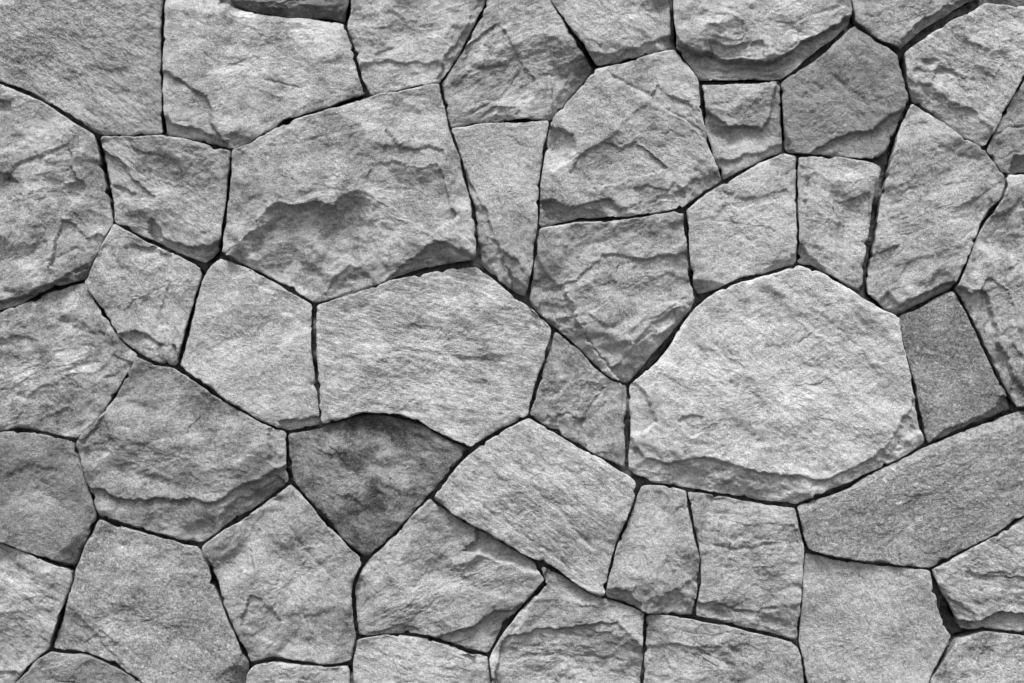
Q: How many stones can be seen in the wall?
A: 48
